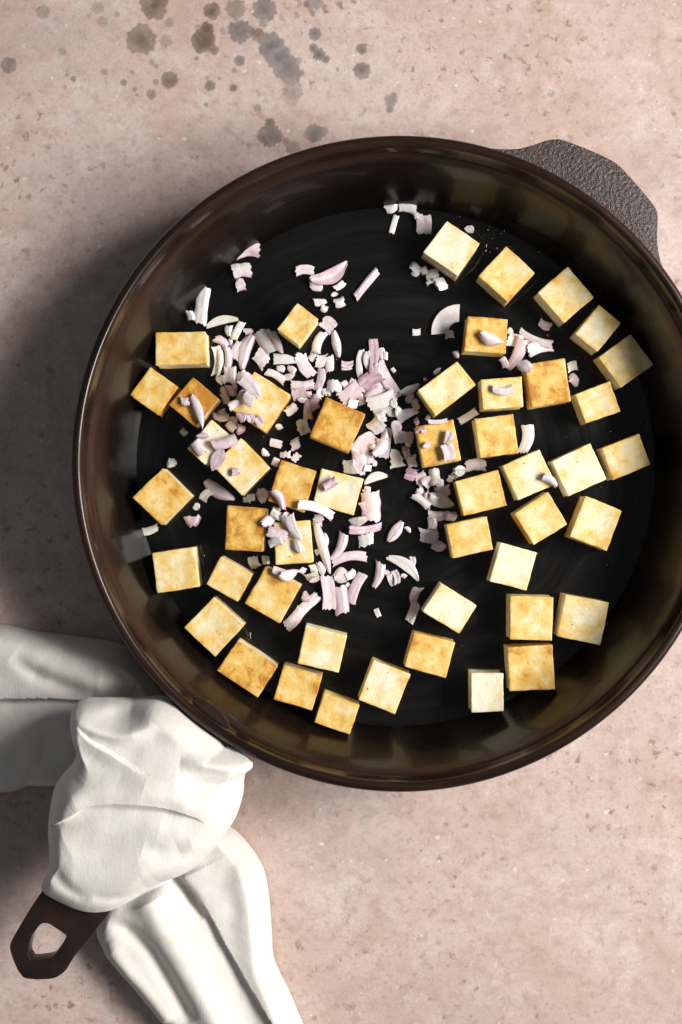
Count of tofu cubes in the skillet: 48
